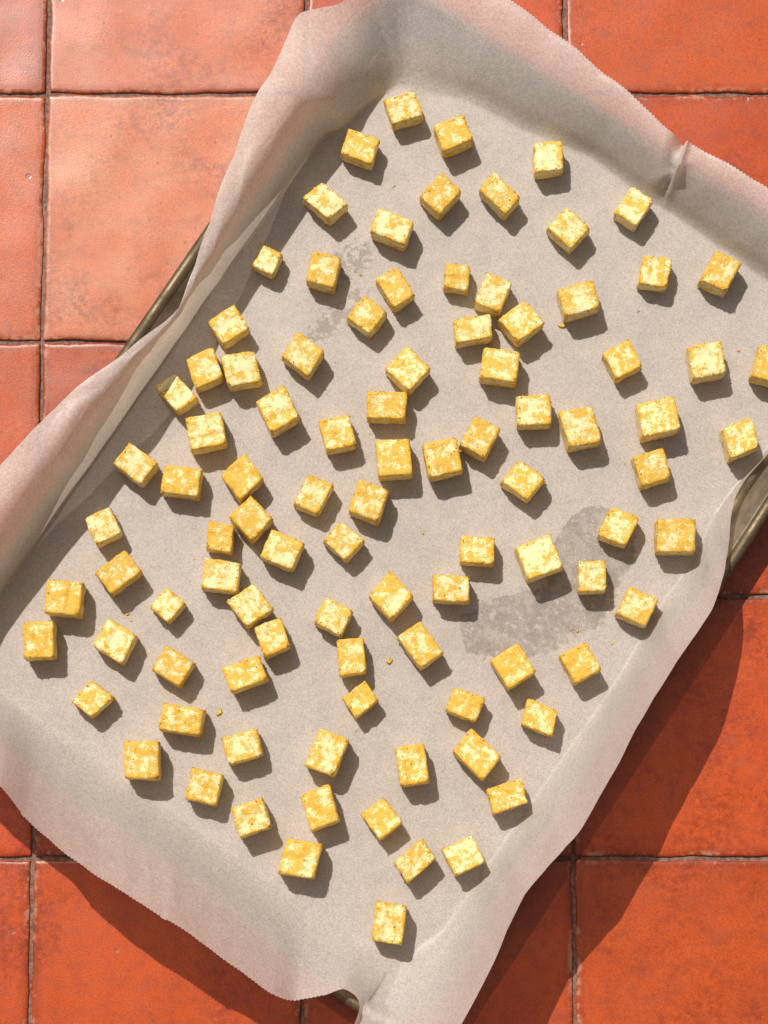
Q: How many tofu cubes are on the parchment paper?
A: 96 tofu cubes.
